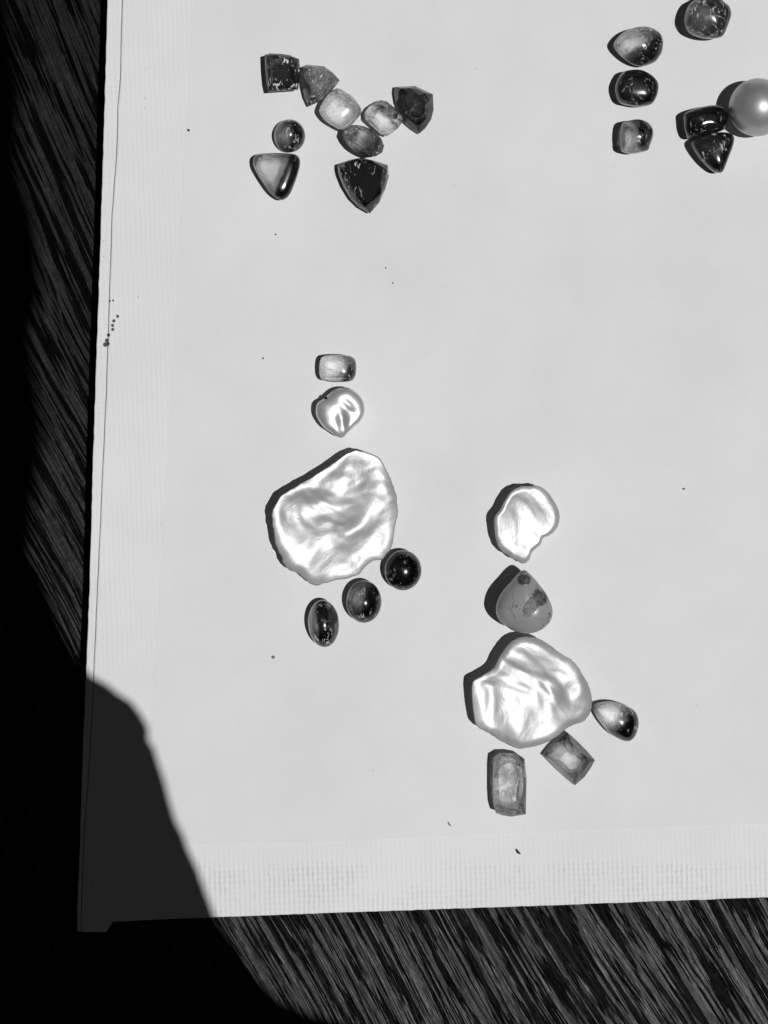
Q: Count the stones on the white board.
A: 23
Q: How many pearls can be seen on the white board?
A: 5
